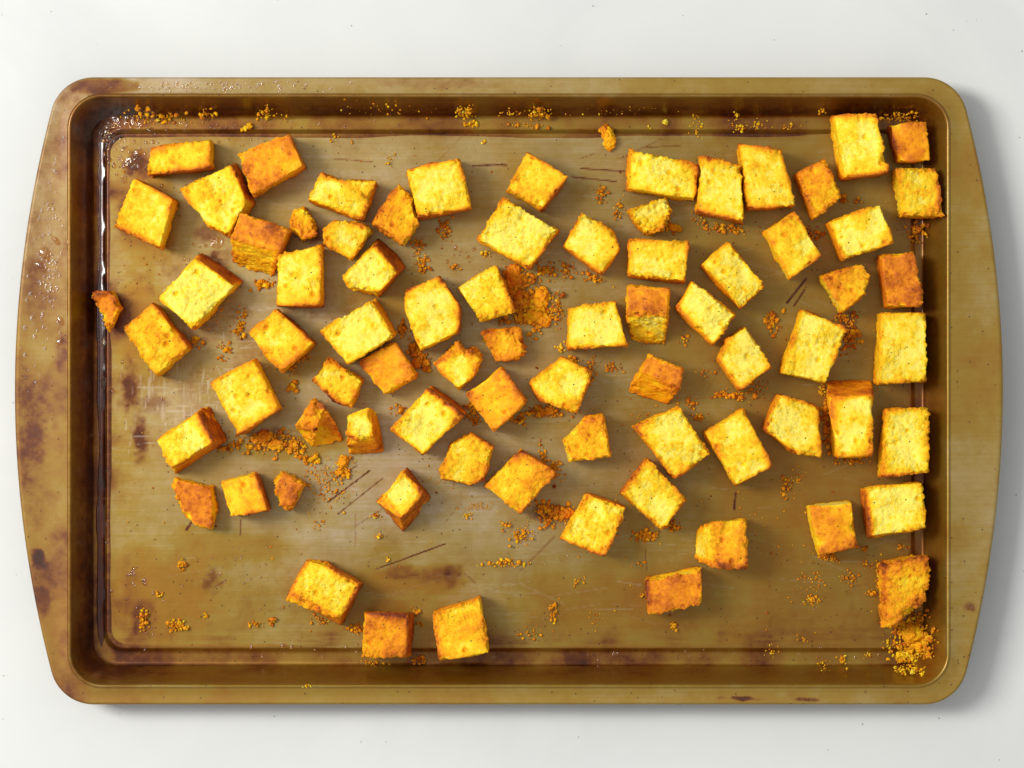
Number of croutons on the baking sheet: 76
